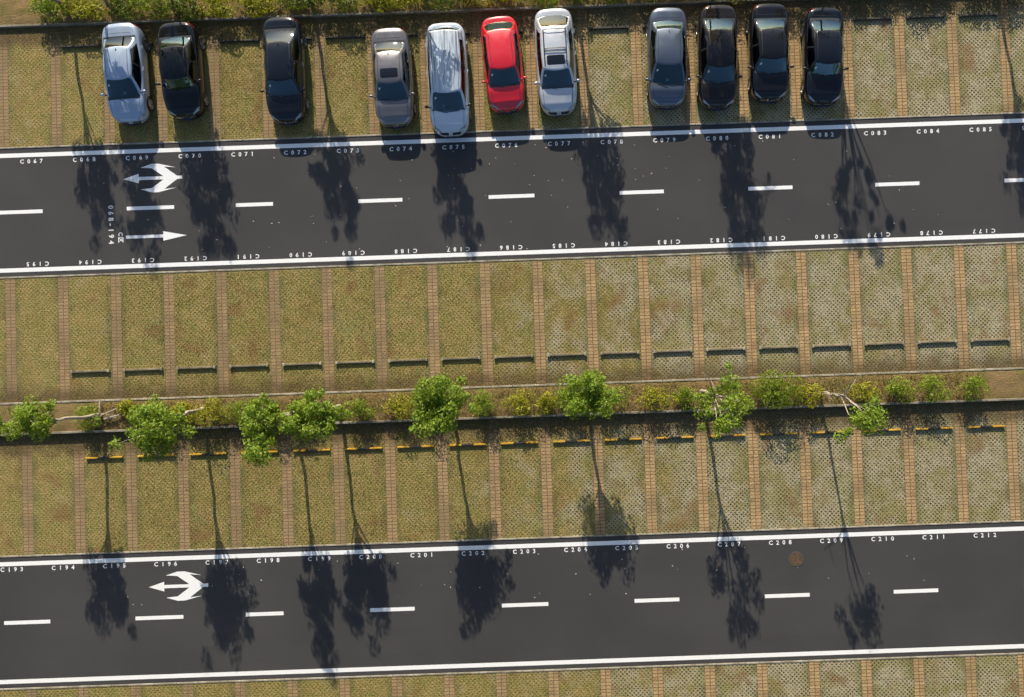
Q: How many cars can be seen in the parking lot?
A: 11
